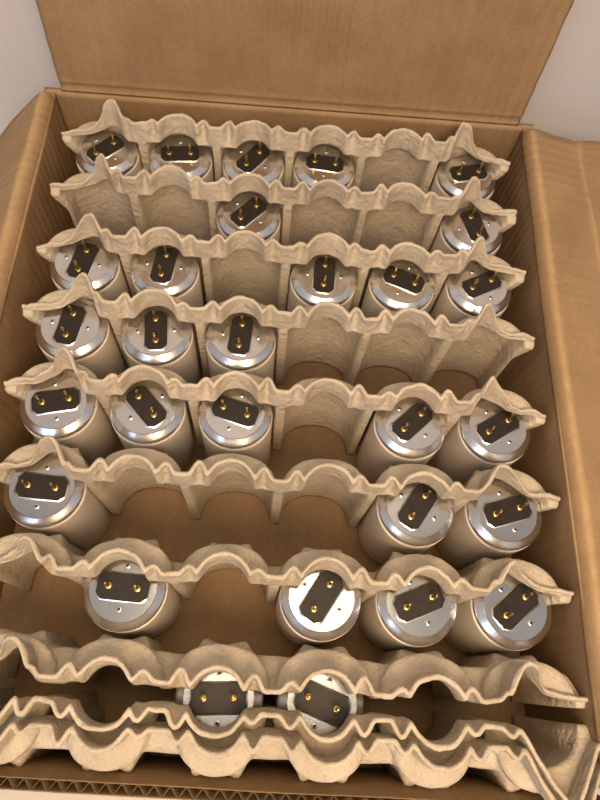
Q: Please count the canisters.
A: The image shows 29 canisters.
